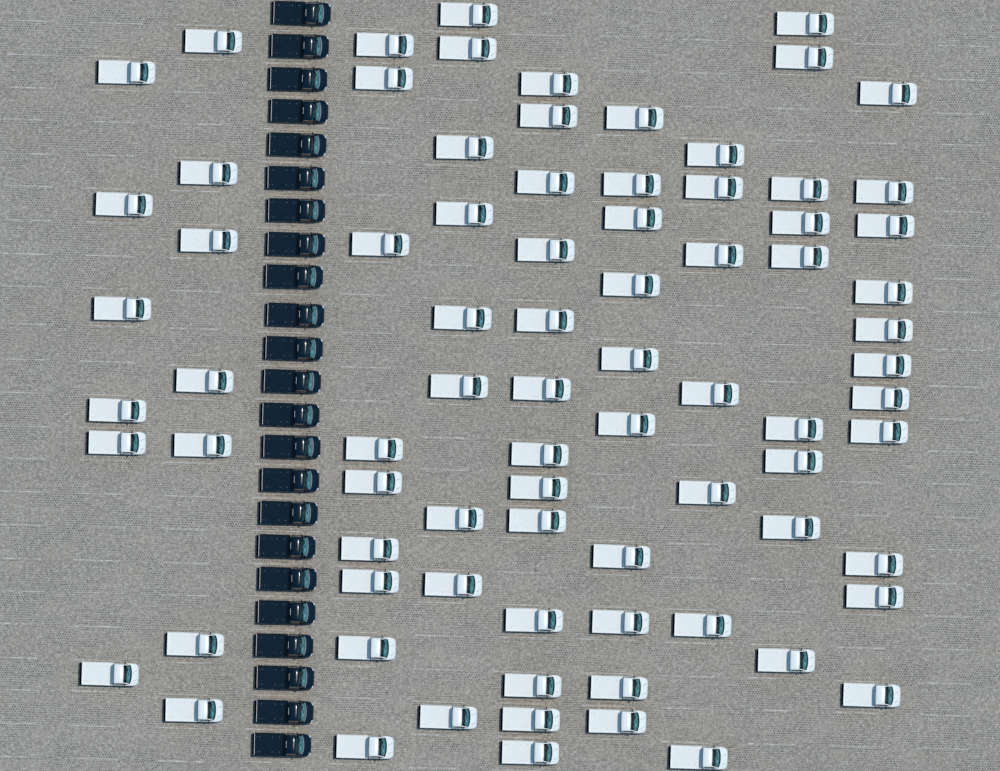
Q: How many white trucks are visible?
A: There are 81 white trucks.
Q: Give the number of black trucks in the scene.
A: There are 23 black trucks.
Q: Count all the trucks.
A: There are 104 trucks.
